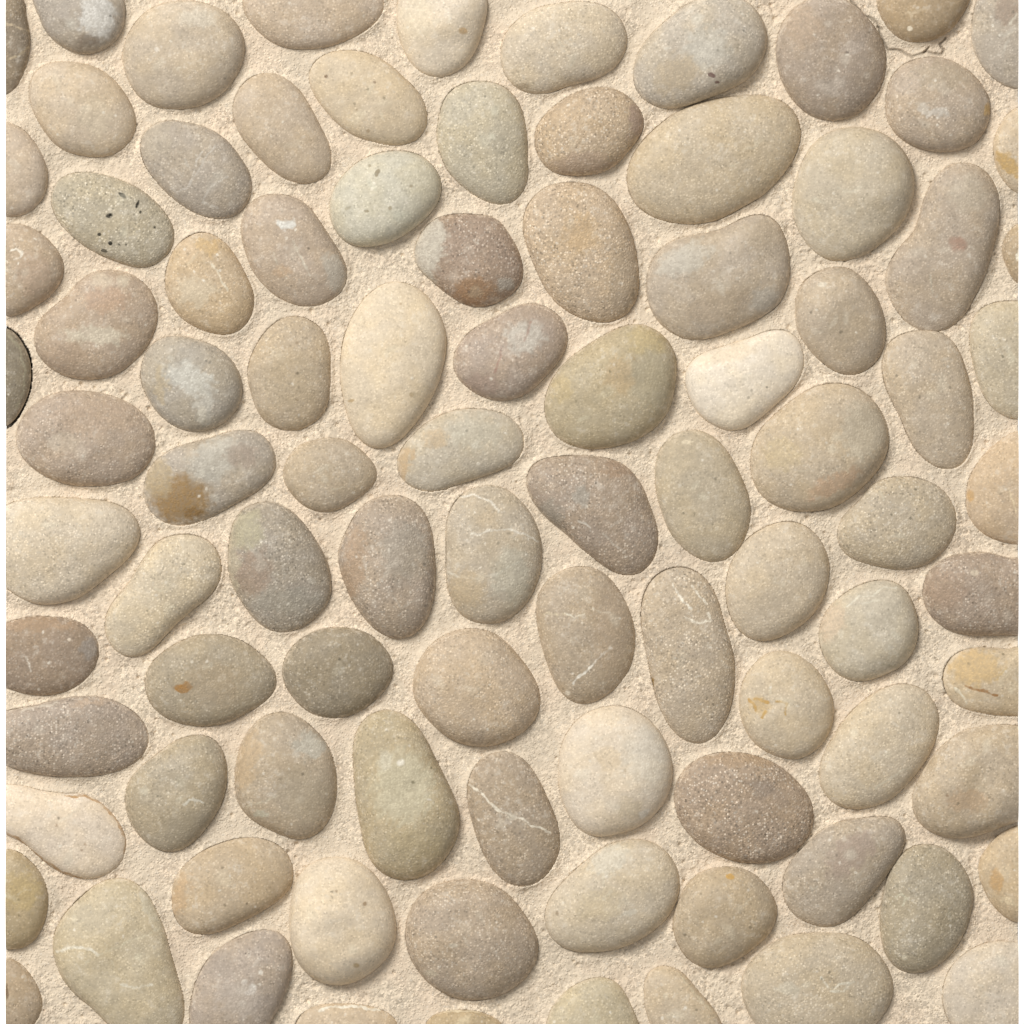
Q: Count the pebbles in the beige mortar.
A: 95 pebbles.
